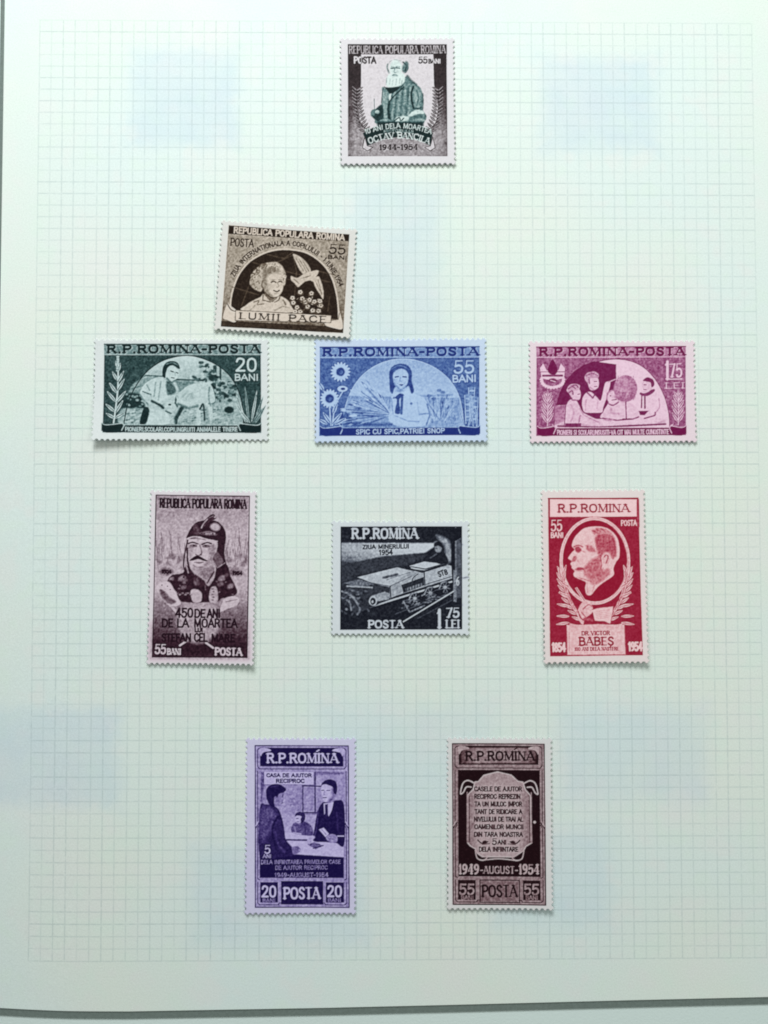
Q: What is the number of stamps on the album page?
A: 10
